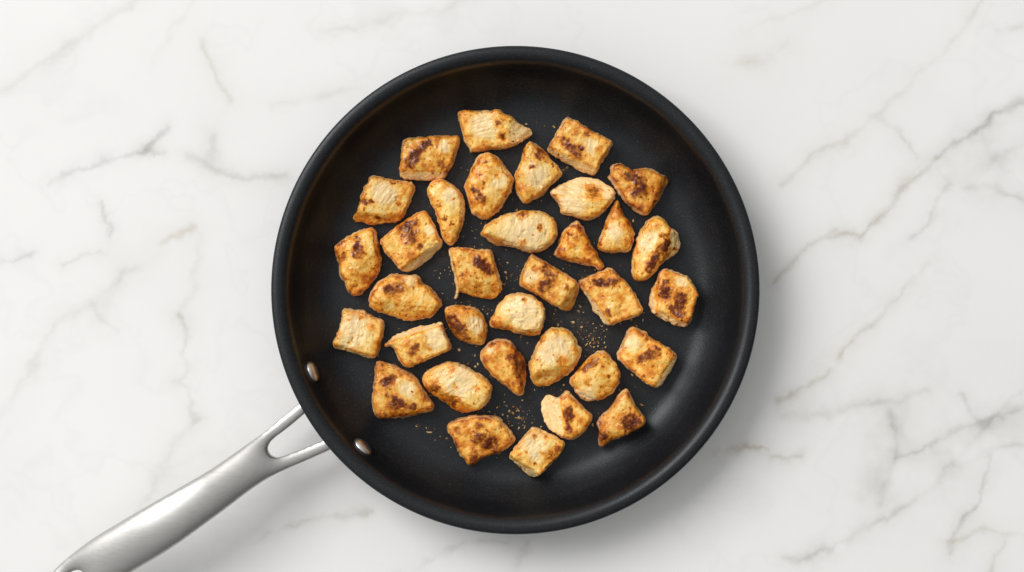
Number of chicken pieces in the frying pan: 34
